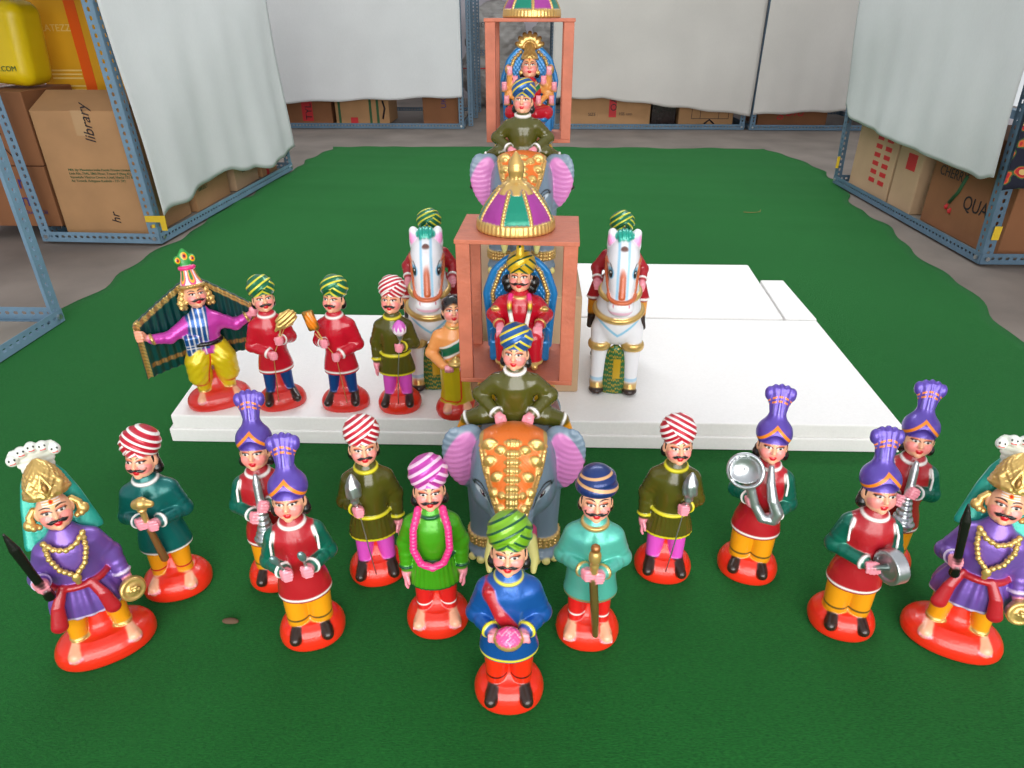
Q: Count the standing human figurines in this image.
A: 18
